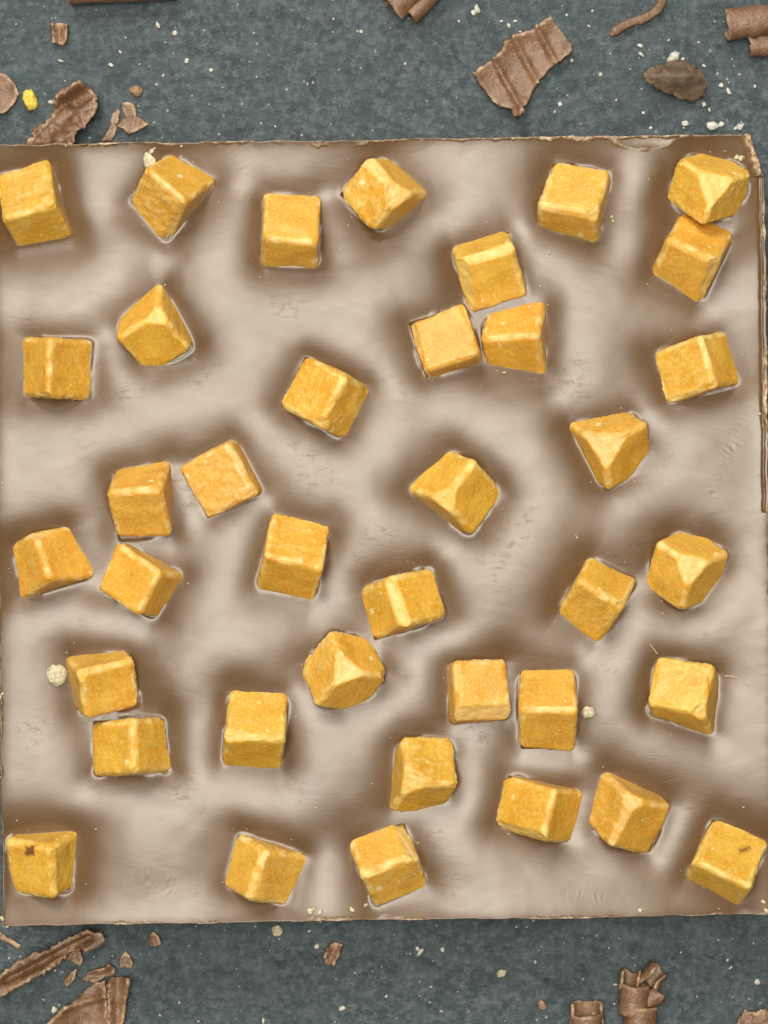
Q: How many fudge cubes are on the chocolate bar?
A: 38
